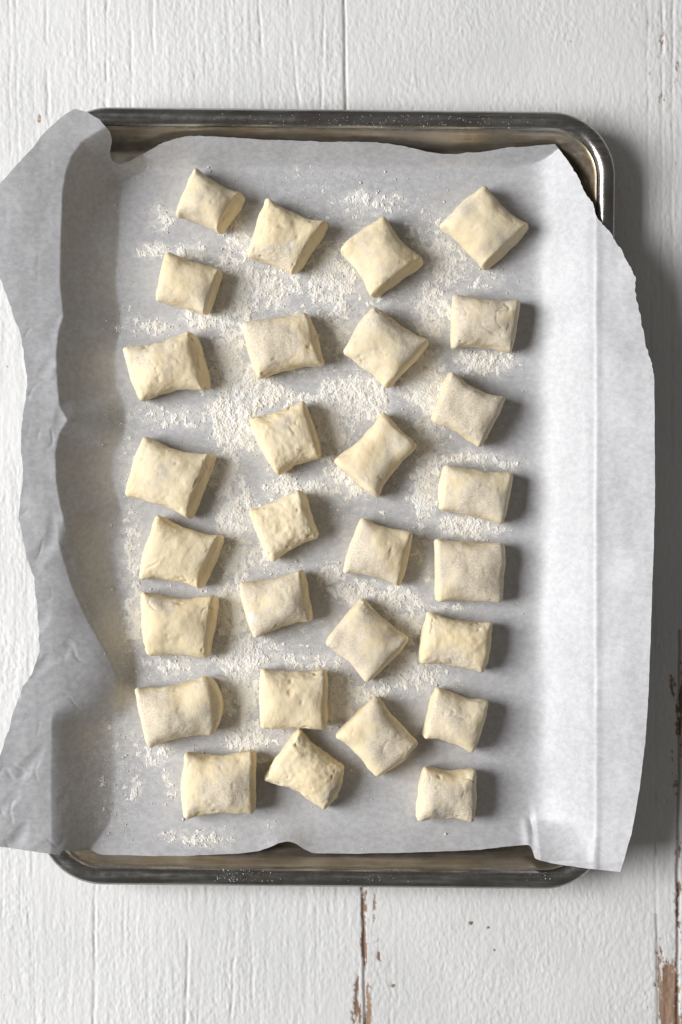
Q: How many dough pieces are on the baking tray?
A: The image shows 29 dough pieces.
